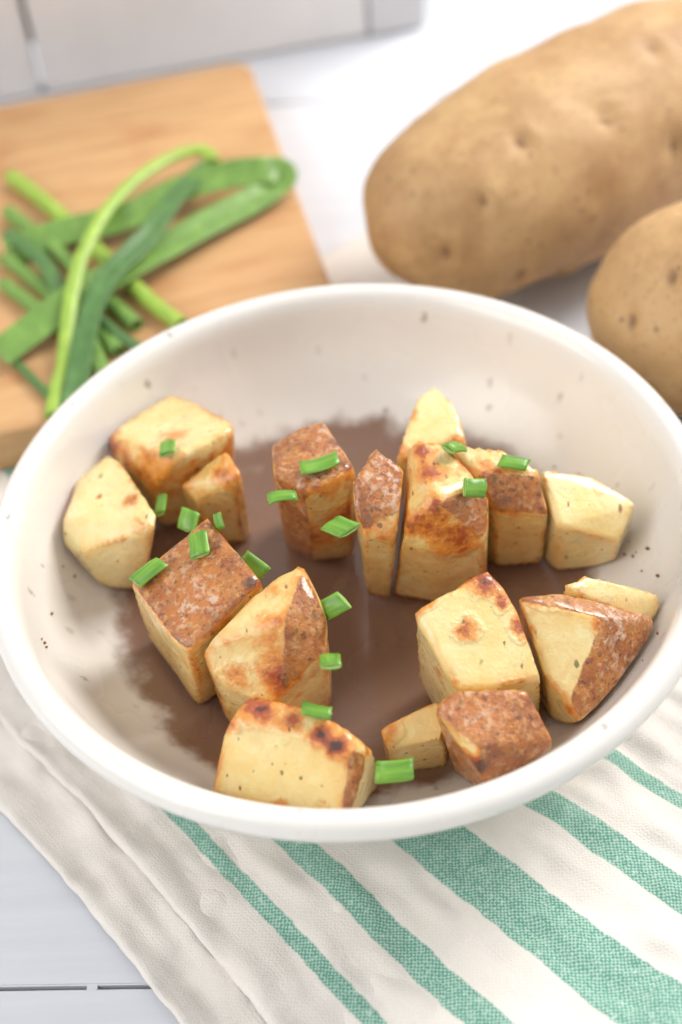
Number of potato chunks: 17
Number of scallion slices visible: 17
